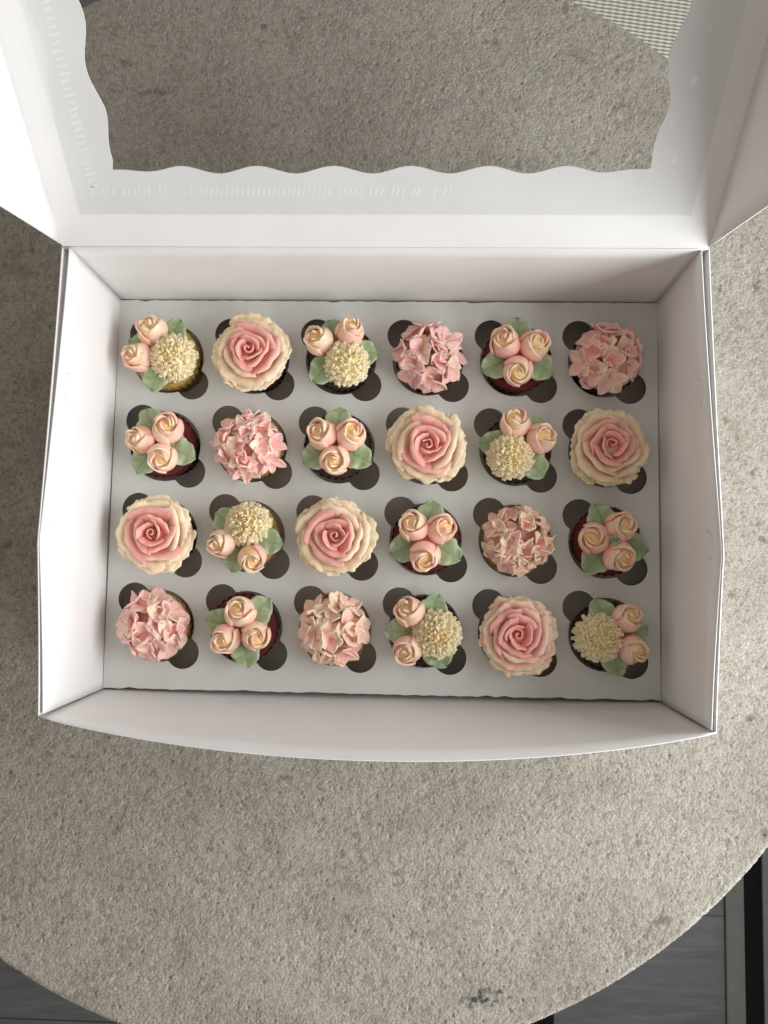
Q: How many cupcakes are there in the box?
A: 24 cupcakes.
